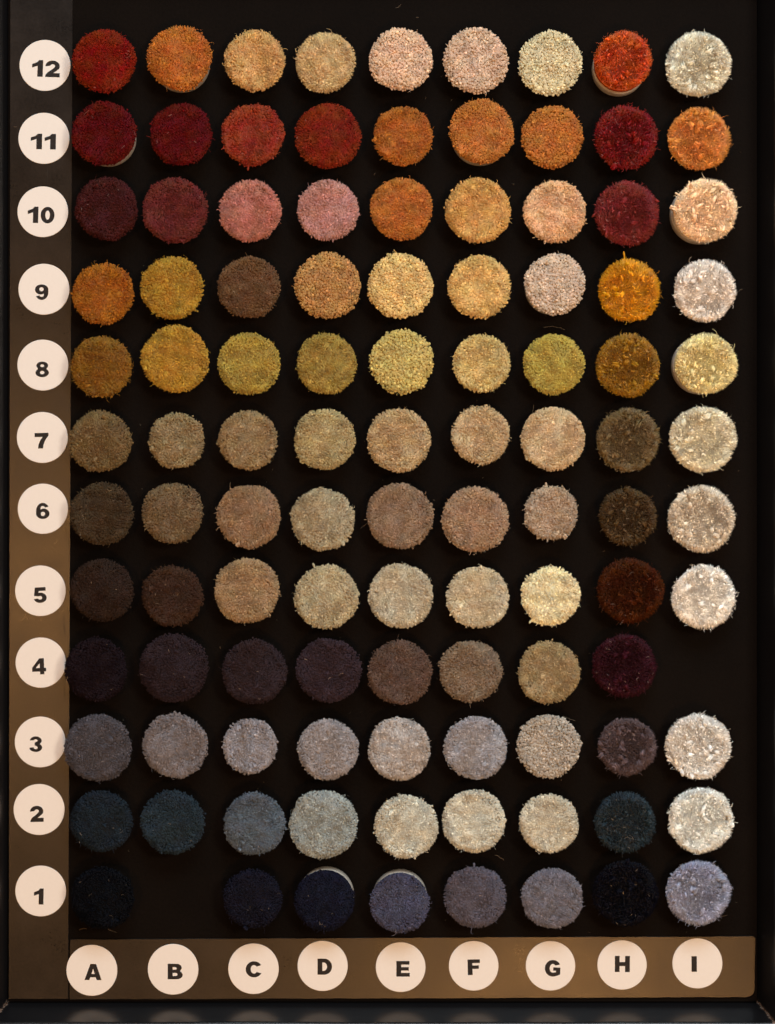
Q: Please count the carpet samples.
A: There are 106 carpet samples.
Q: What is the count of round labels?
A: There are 21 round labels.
